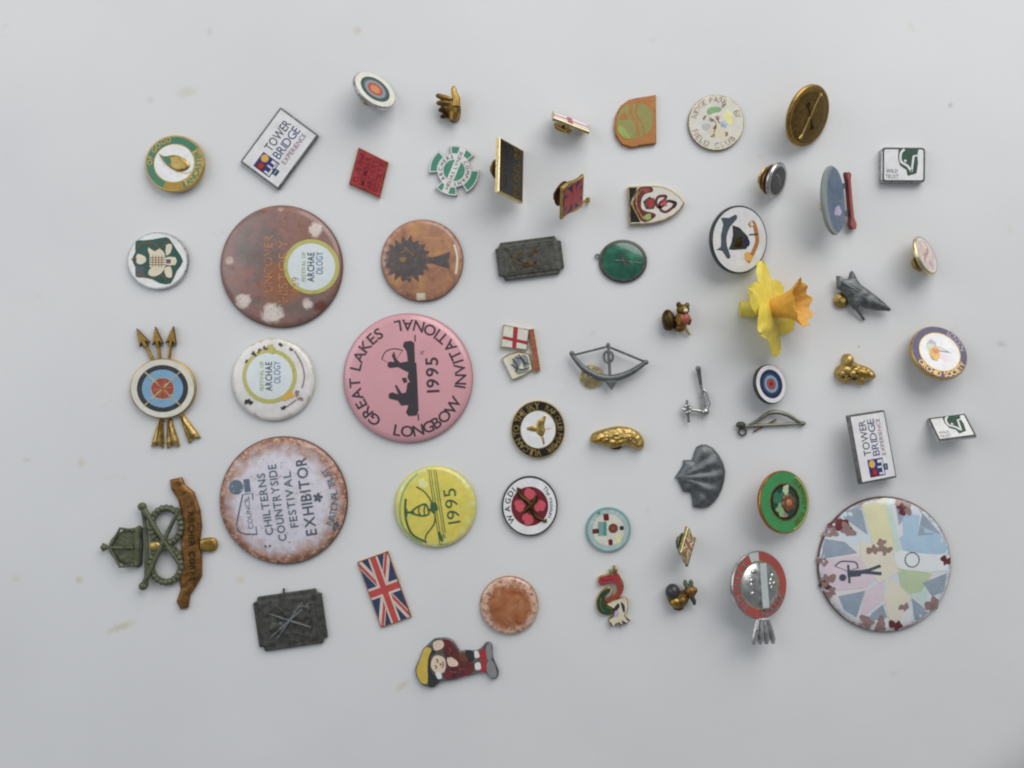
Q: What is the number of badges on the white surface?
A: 55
